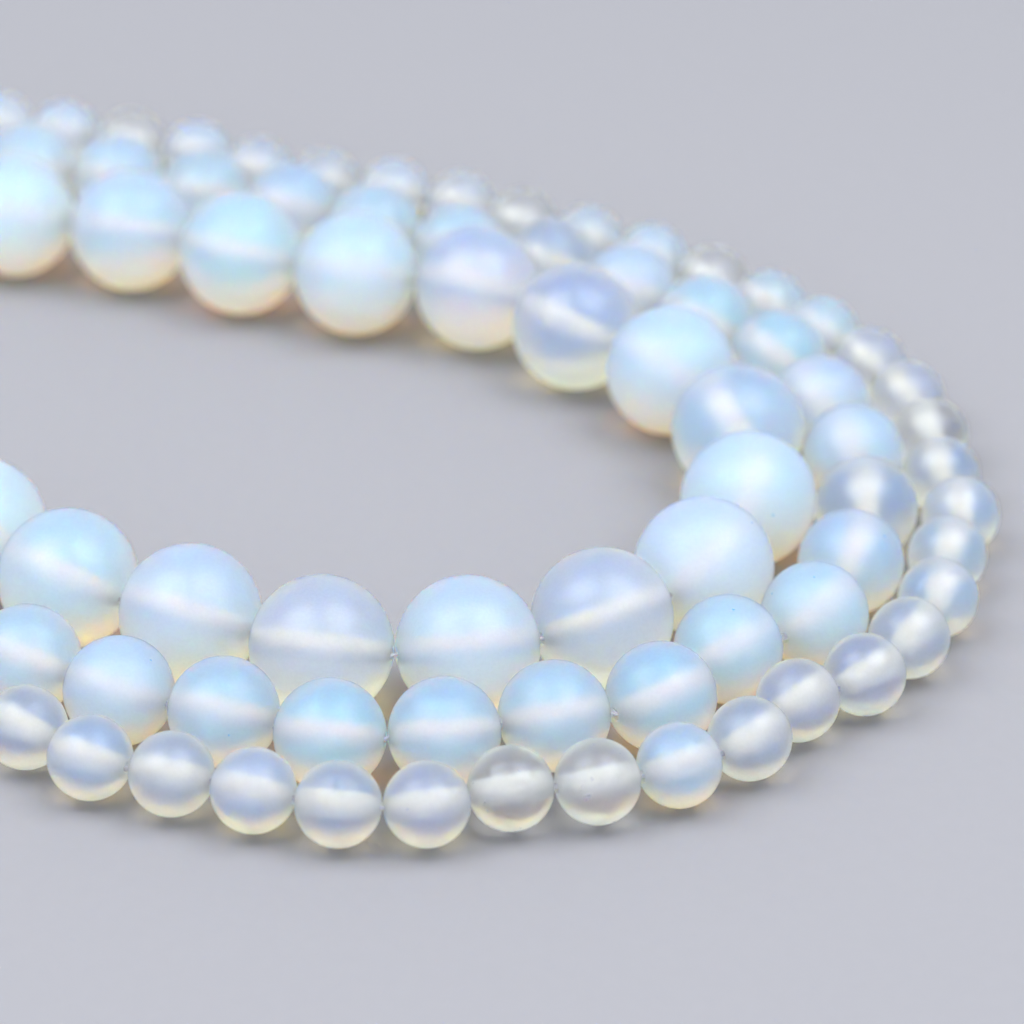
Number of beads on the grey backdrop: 73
